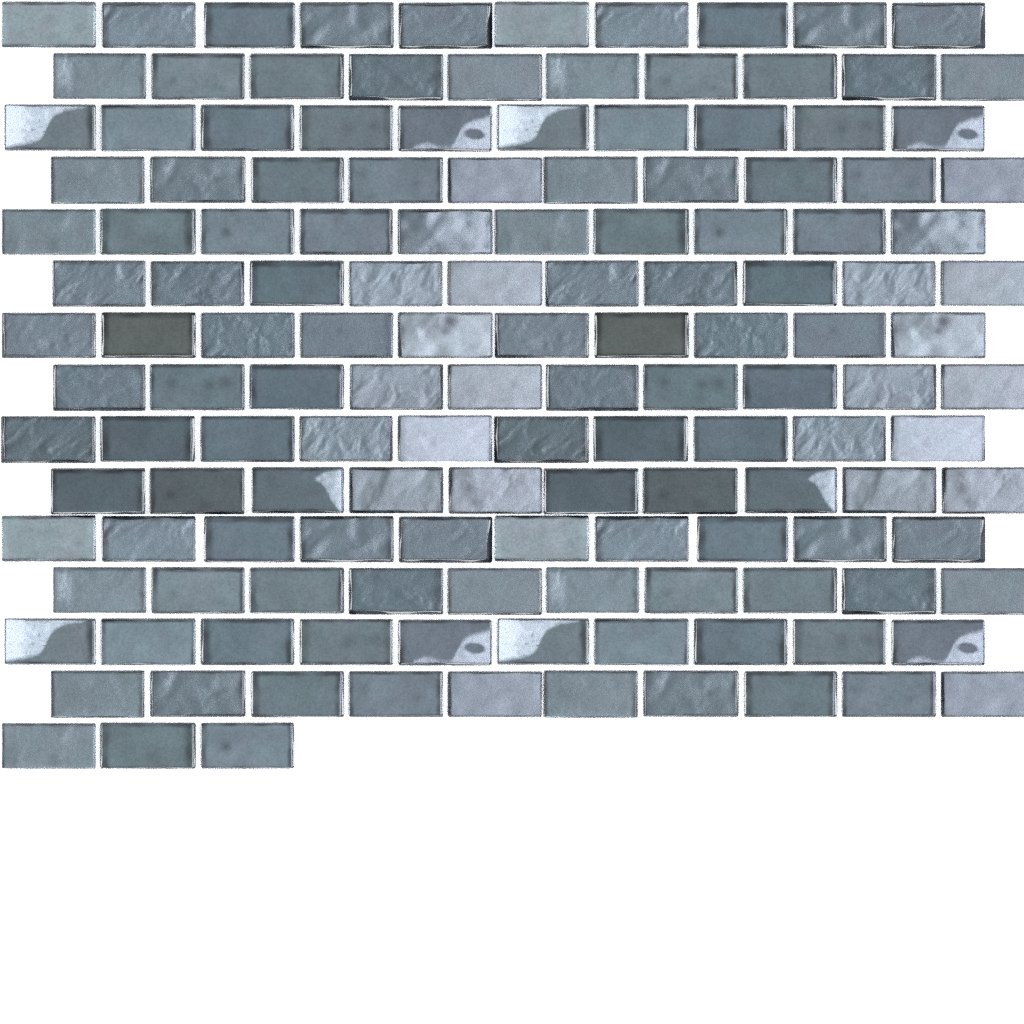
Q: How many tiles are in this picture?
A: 143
